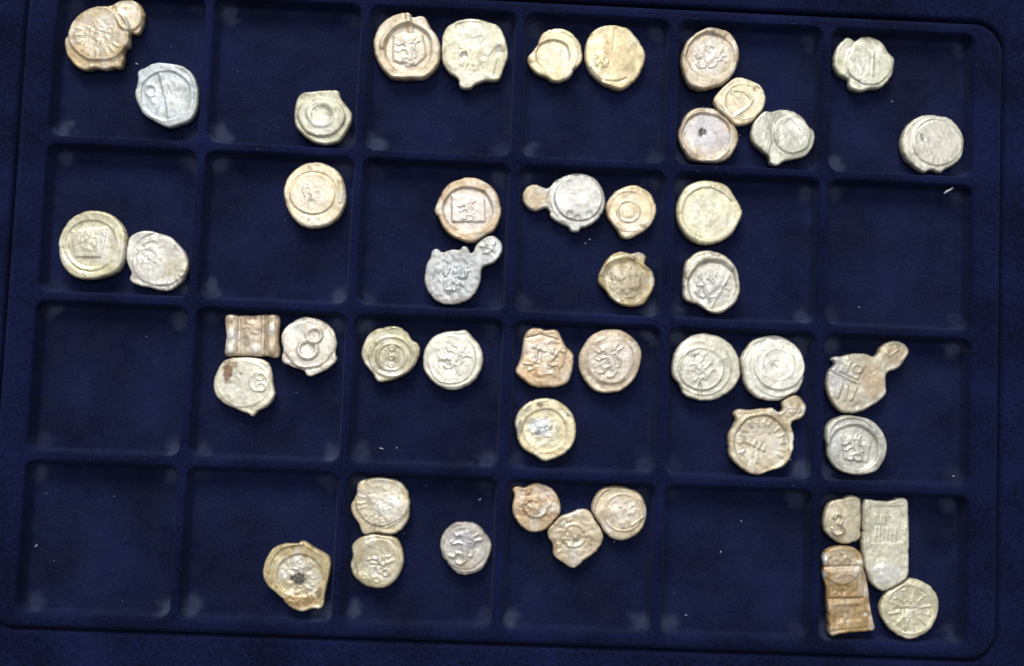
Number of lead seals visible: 47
